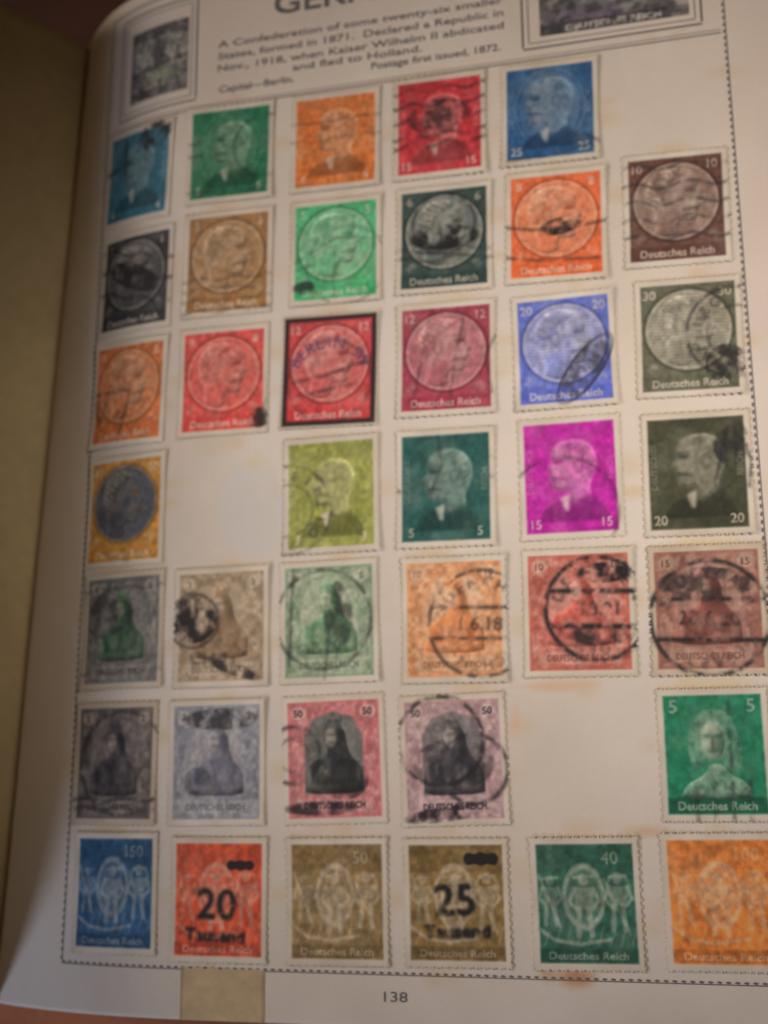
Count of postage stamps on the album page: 39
